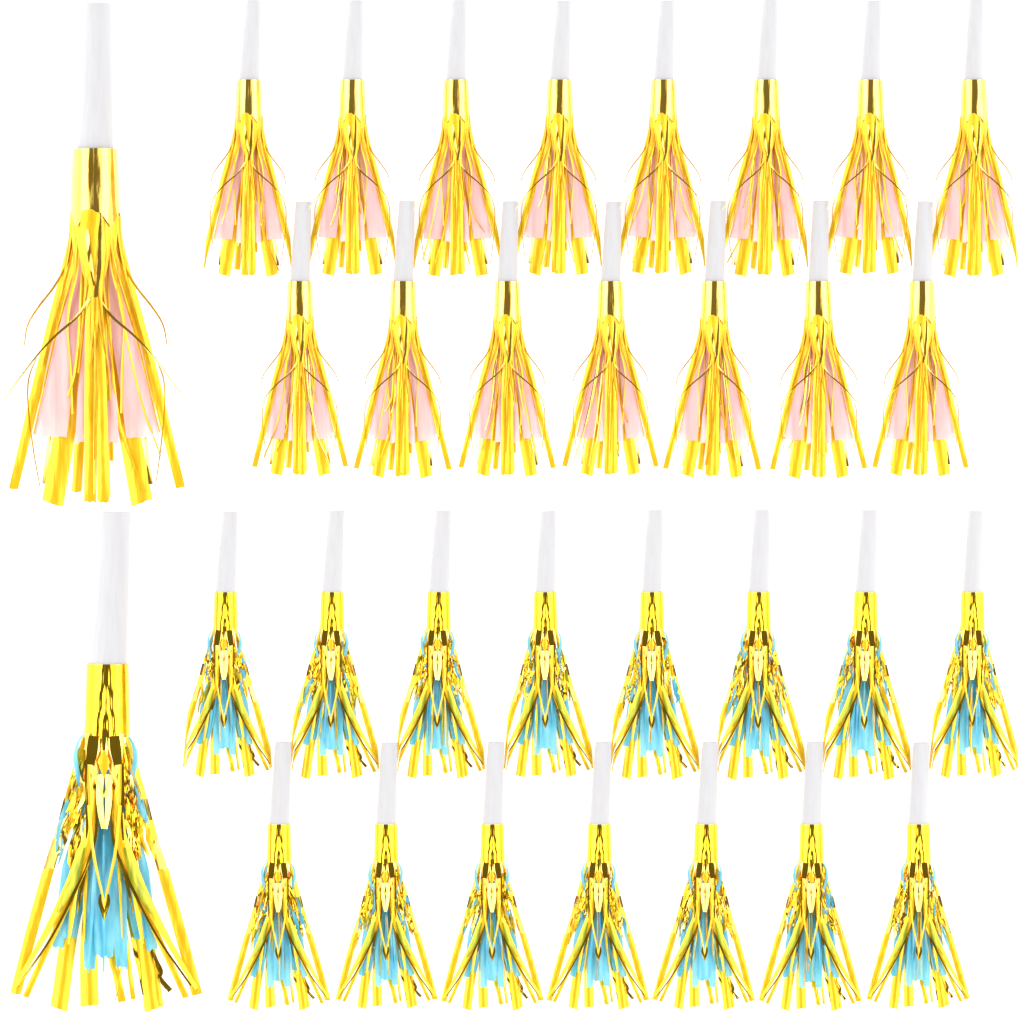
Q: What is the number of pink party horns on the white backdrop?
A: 16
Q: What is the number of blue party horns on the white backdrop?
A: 16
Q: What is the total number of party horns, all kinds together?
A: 32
